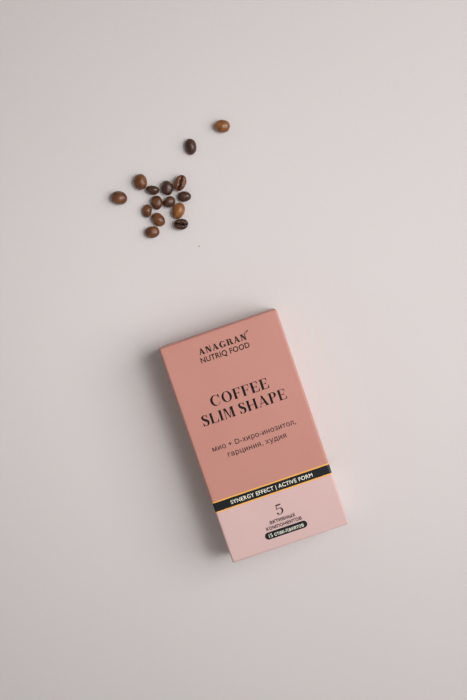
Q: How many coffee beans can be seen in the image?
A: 15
